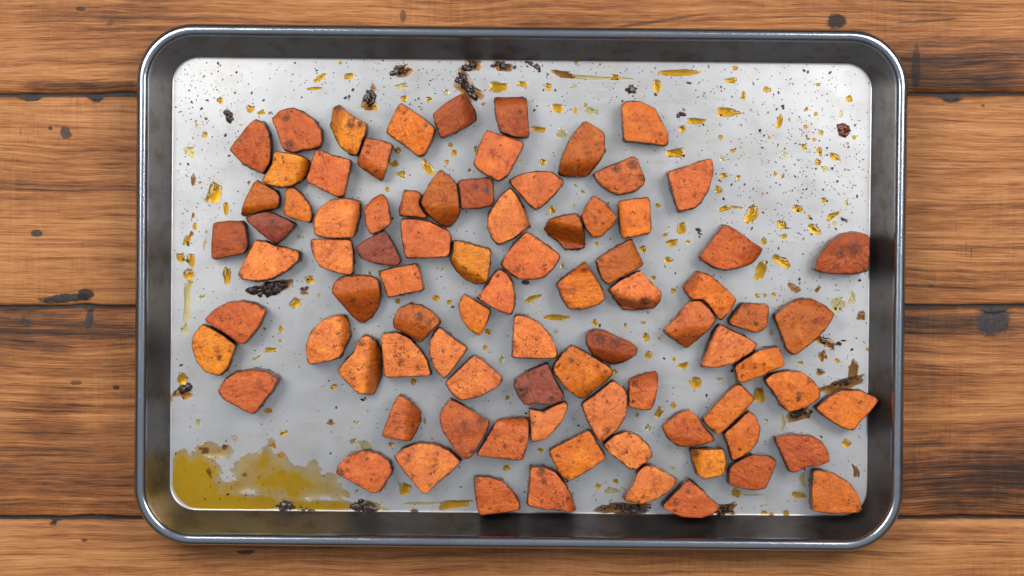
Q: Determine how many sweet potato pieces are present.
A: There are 85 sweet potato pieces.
